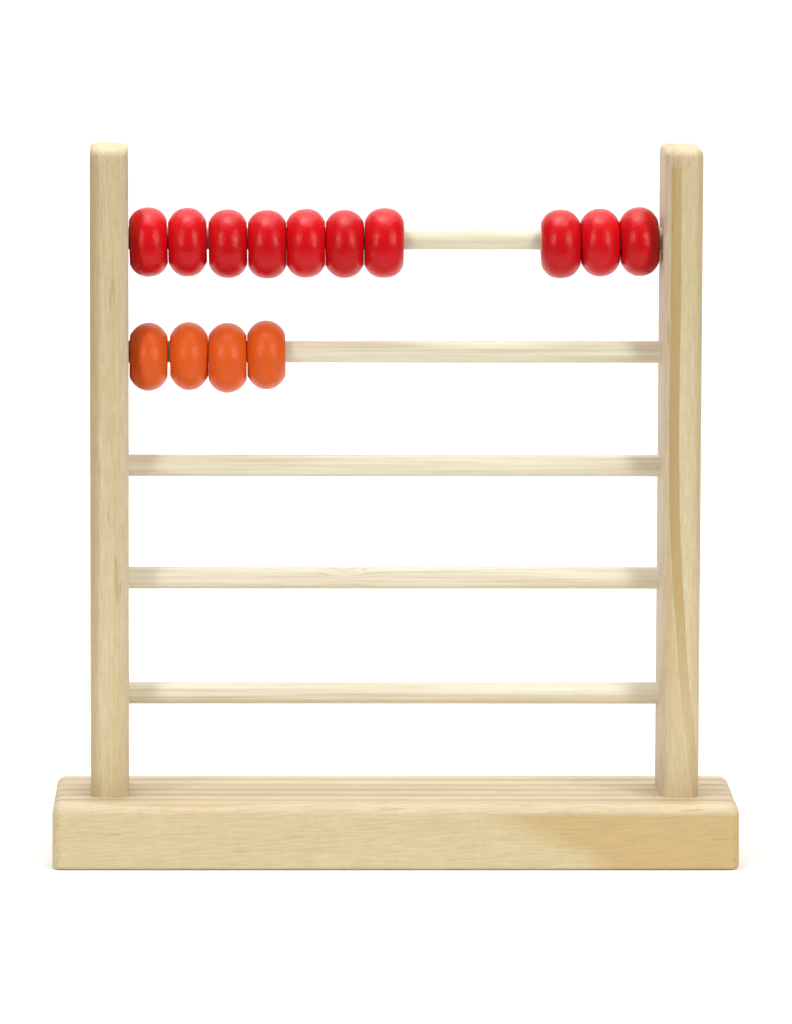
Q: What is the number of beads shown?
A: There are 14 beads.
